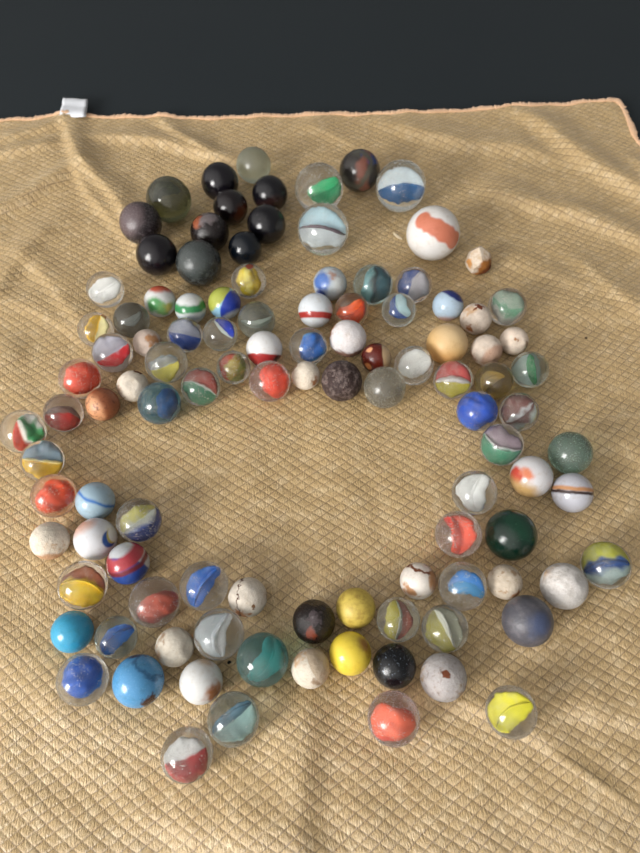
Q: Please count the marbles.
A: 108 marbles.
